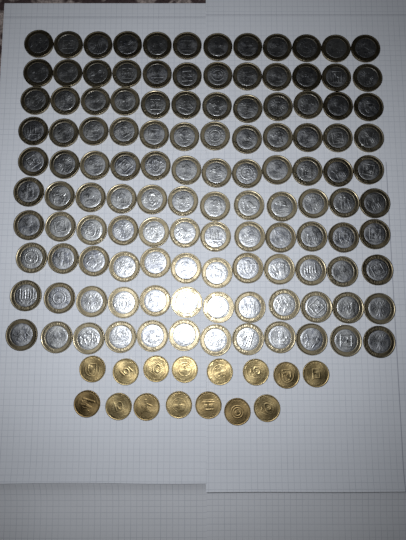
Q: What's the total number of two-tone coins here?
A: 120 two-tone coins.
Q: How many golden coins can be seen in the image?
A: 15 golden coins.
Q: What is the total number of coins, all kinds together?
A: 135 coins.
